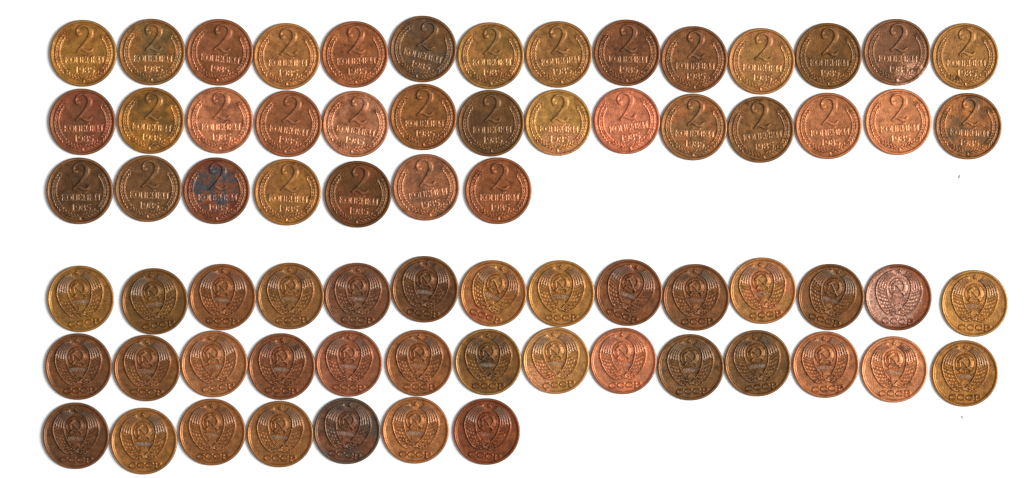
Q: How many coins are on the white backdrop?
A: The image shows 70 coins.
